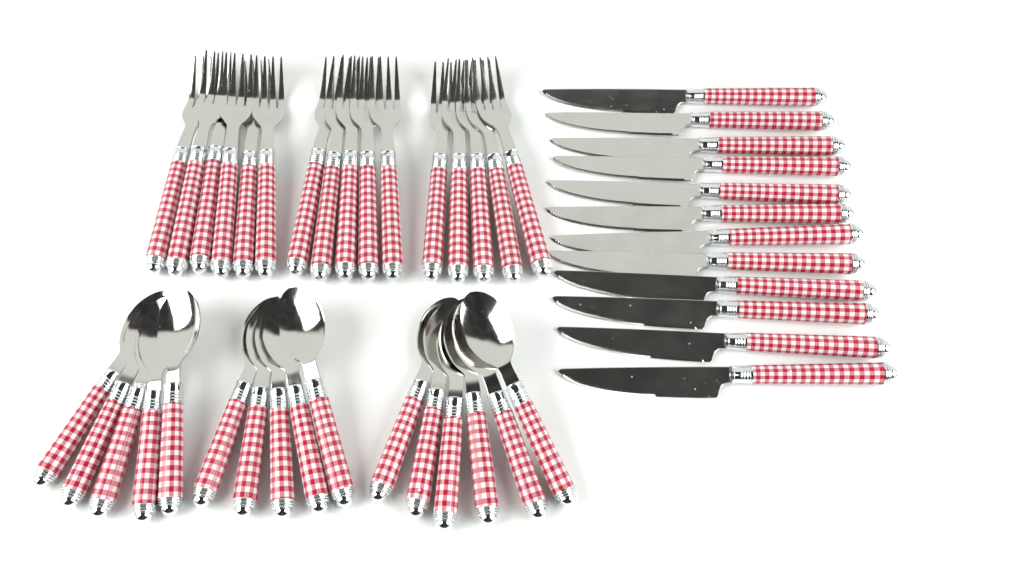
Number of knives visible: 12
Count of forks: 16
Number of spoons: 16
